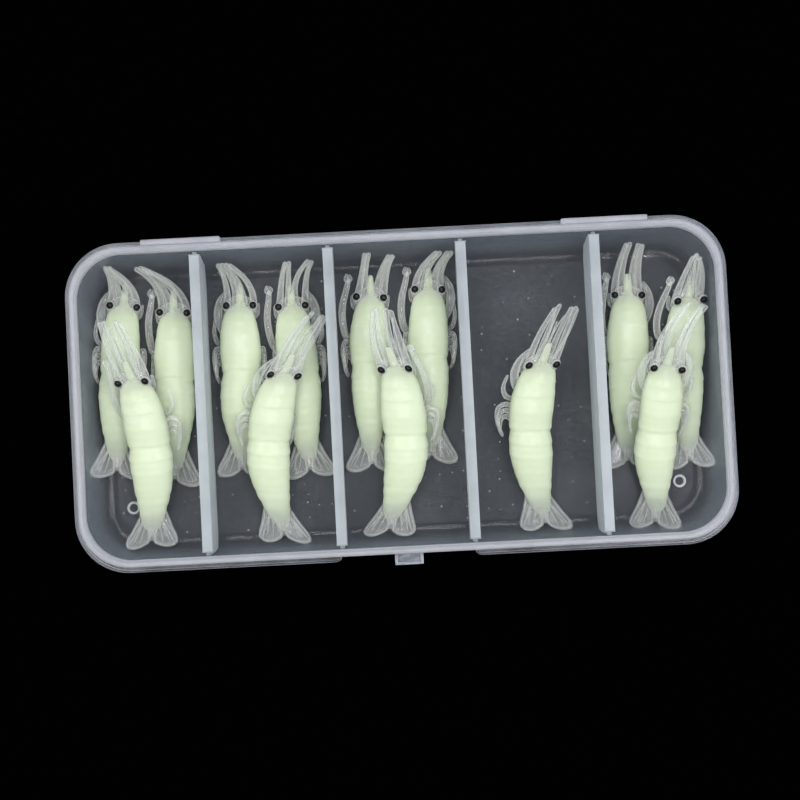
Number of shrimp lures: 13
